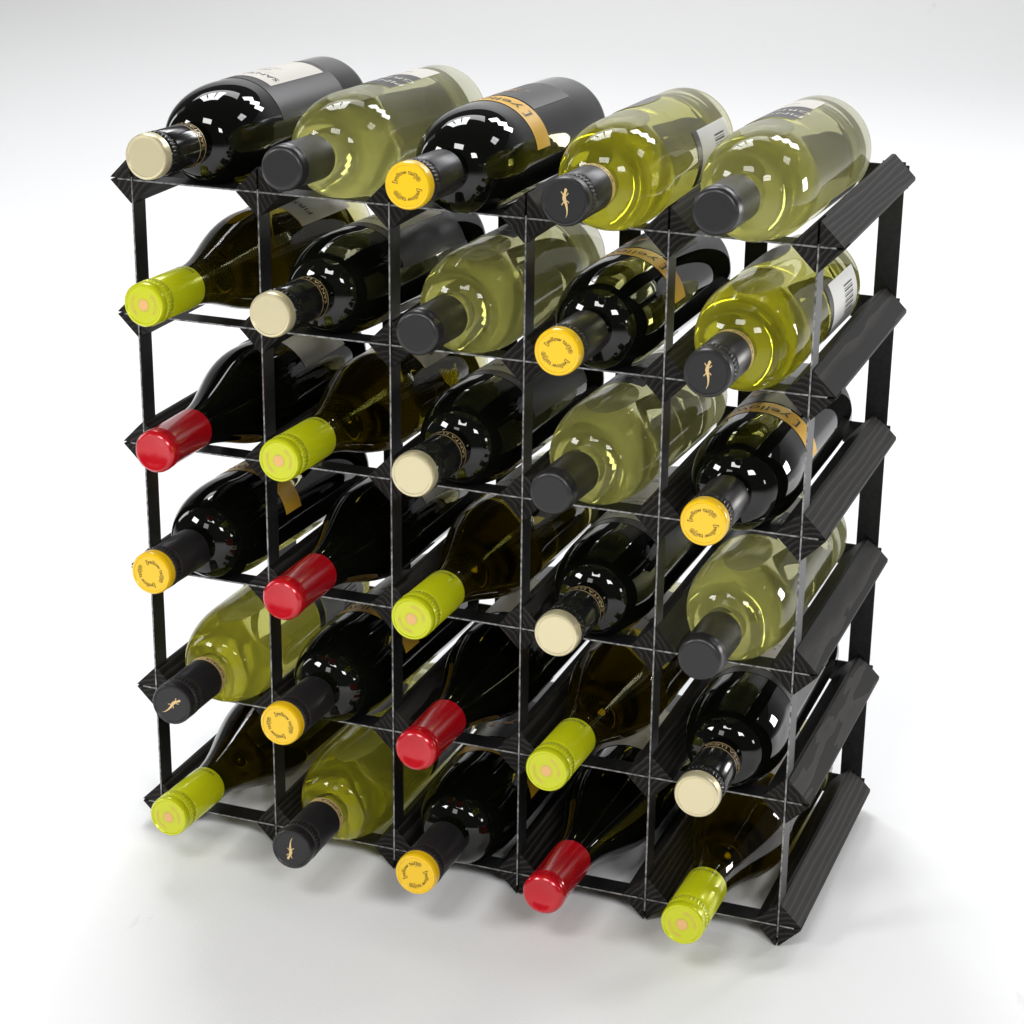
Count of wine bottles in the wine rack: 30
